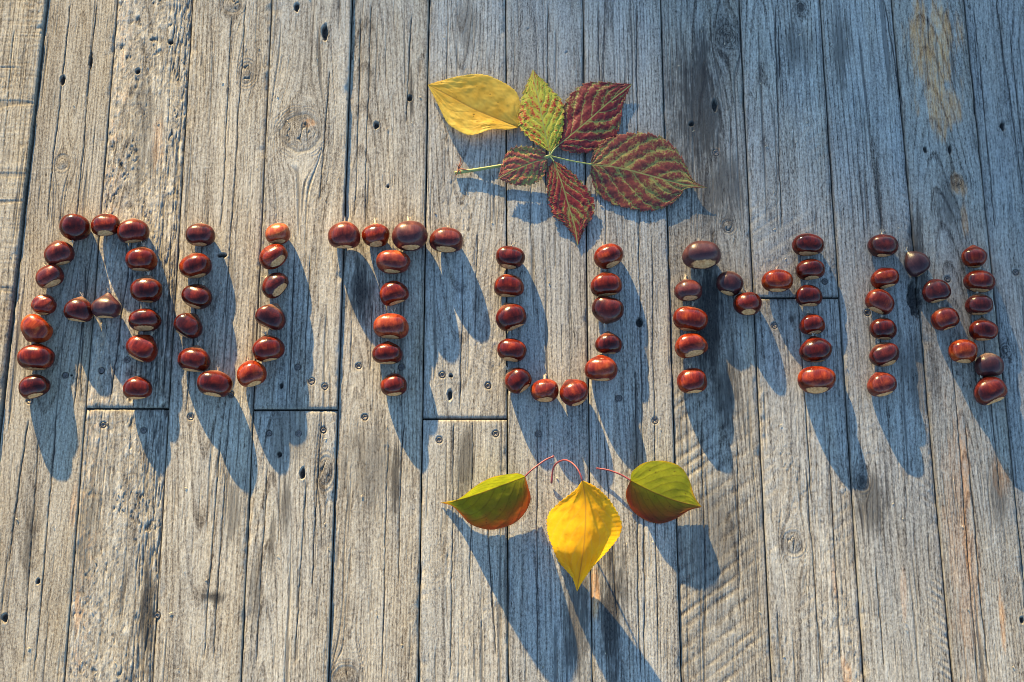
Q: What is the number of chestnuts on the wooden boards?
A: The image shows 79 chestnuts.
